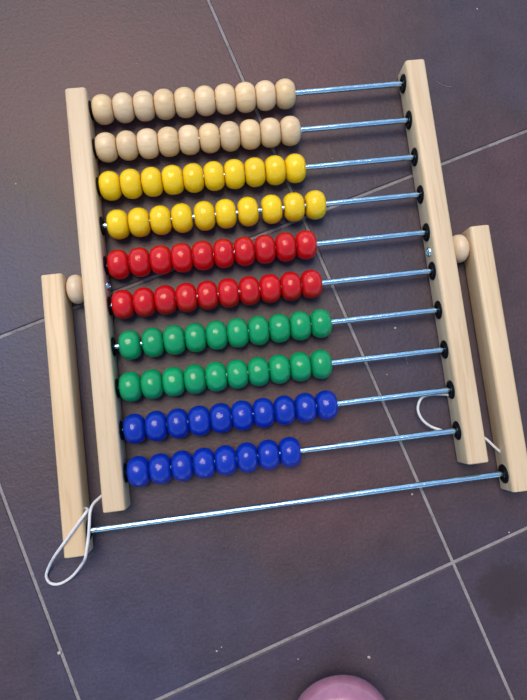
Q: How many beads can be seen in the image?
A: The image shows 98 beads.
